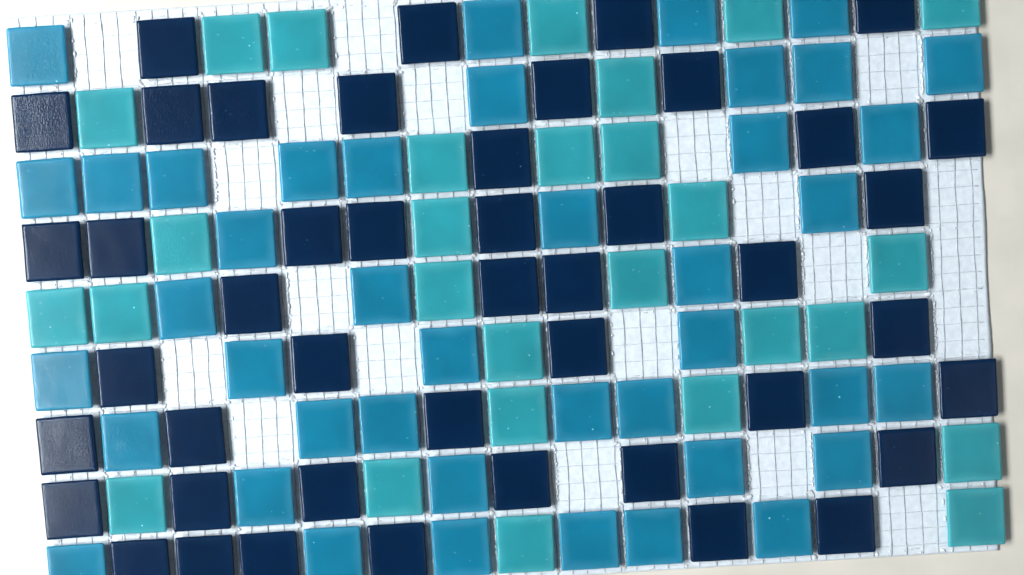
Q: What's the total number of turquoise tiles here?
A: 28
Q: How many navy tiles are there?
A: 45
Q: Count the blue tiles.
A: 42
